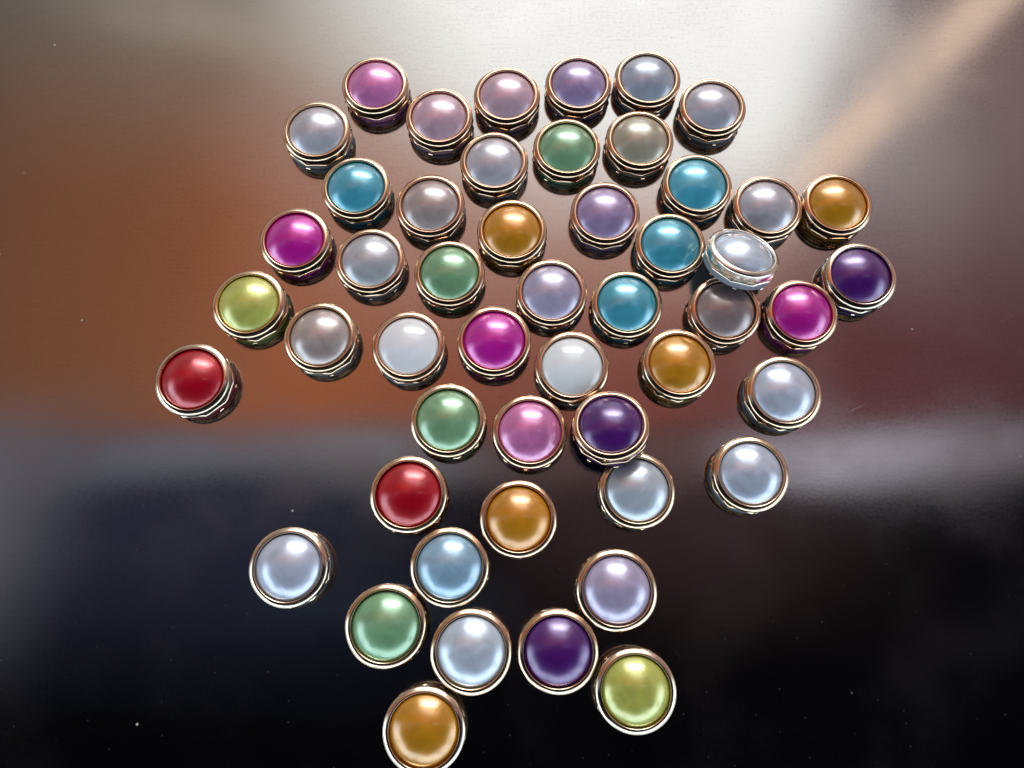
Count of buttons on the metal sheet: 50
